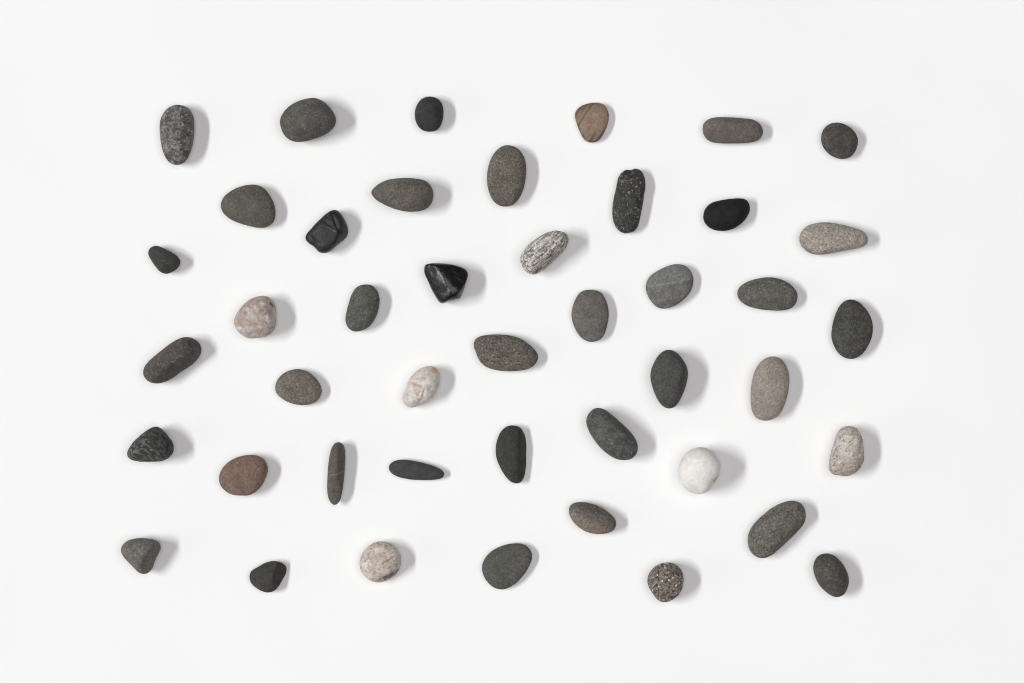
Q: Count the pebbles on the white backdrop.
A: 44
